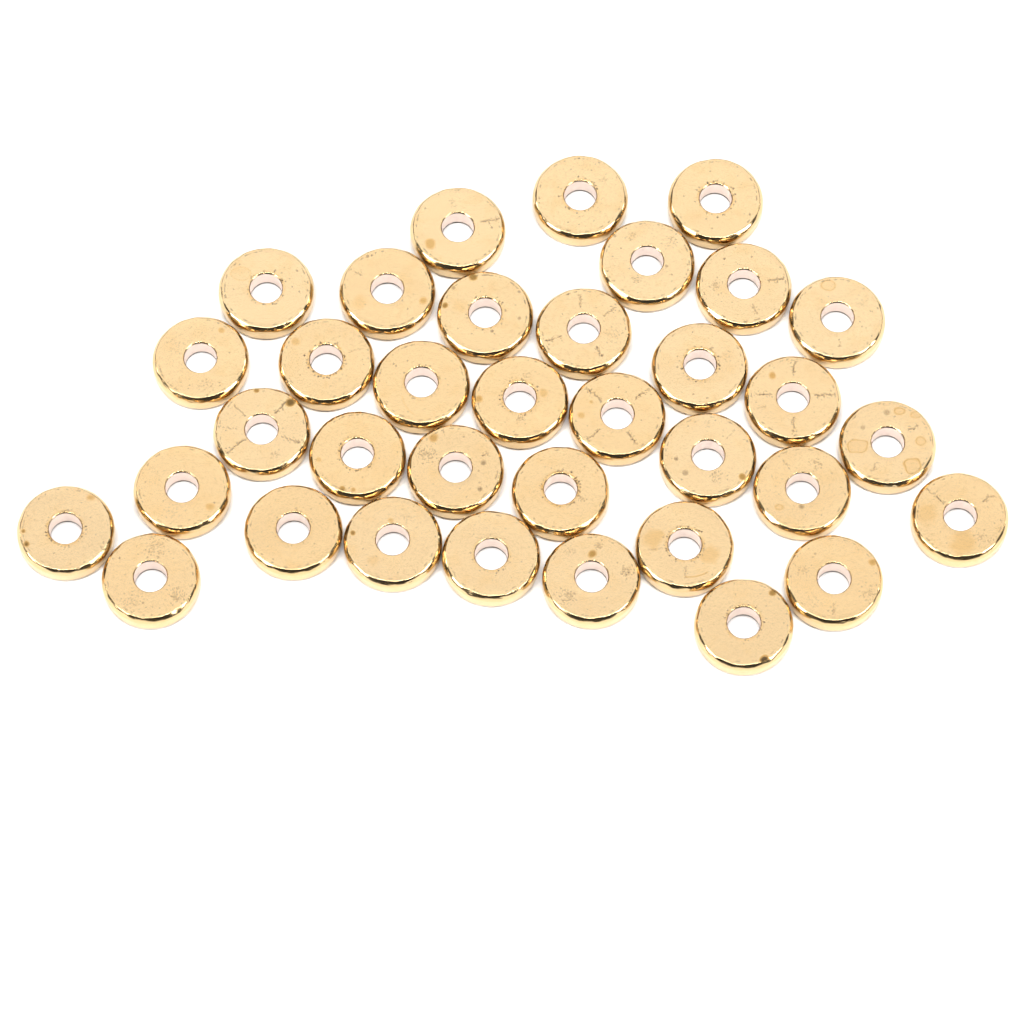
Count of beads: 35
